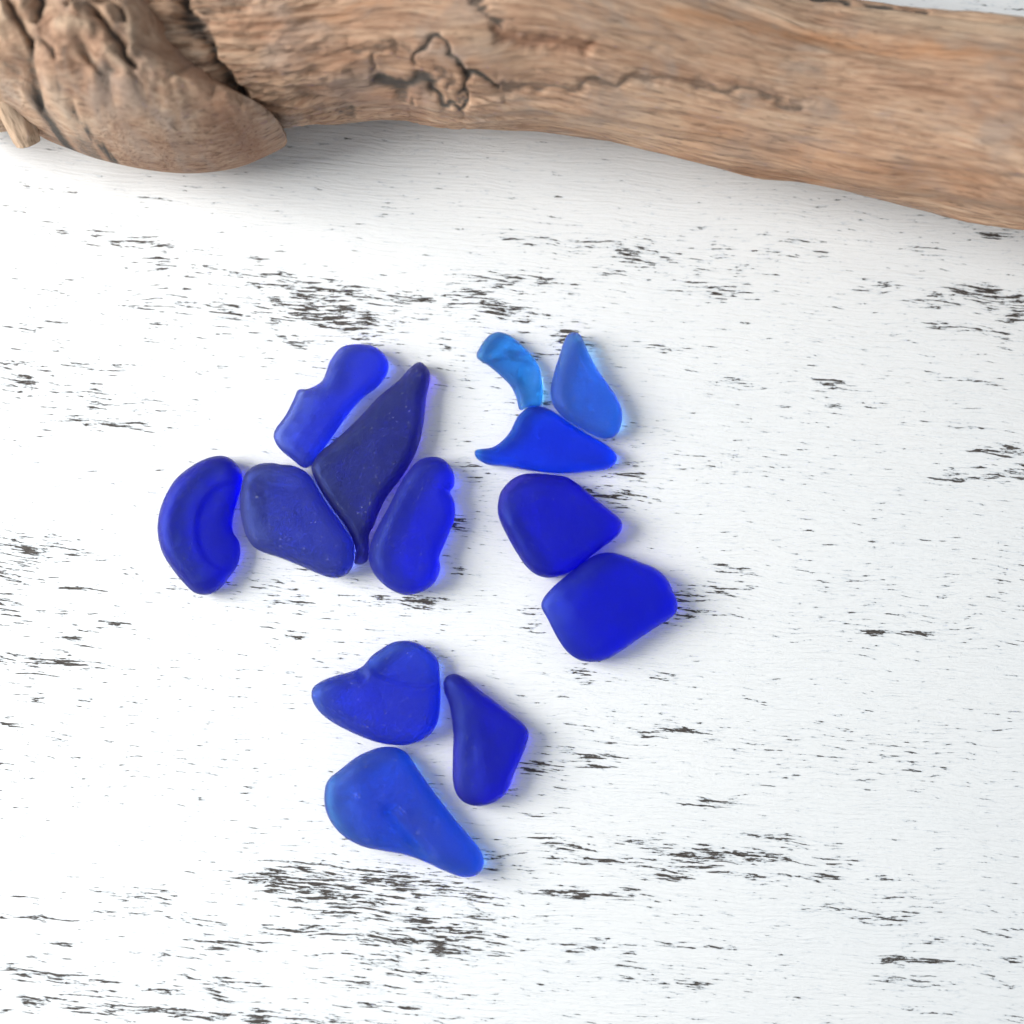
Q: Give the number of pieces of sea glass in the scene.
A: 13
